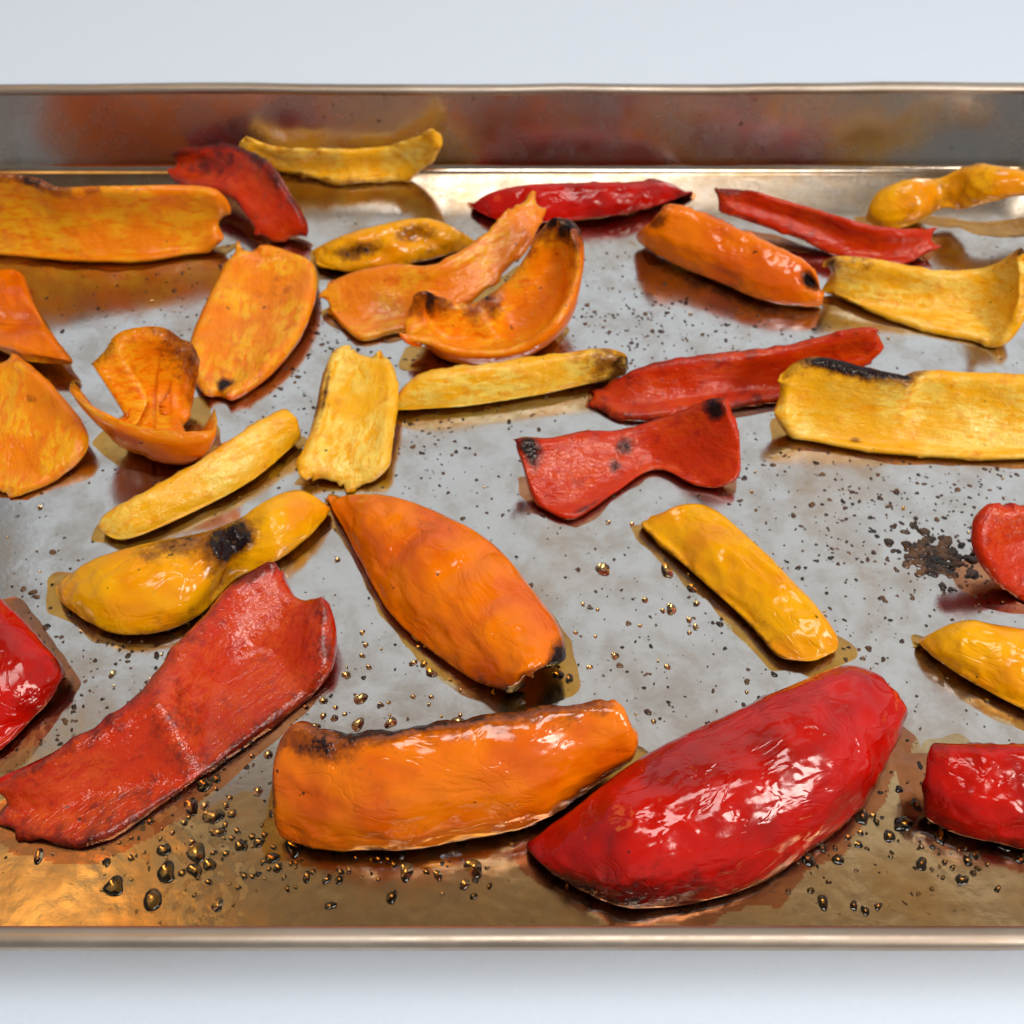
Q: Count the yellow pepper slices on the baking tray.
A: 11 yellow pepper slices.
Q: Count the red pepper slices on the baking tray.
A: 10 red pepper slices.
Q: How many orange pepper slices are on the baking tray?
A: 10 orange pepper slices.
